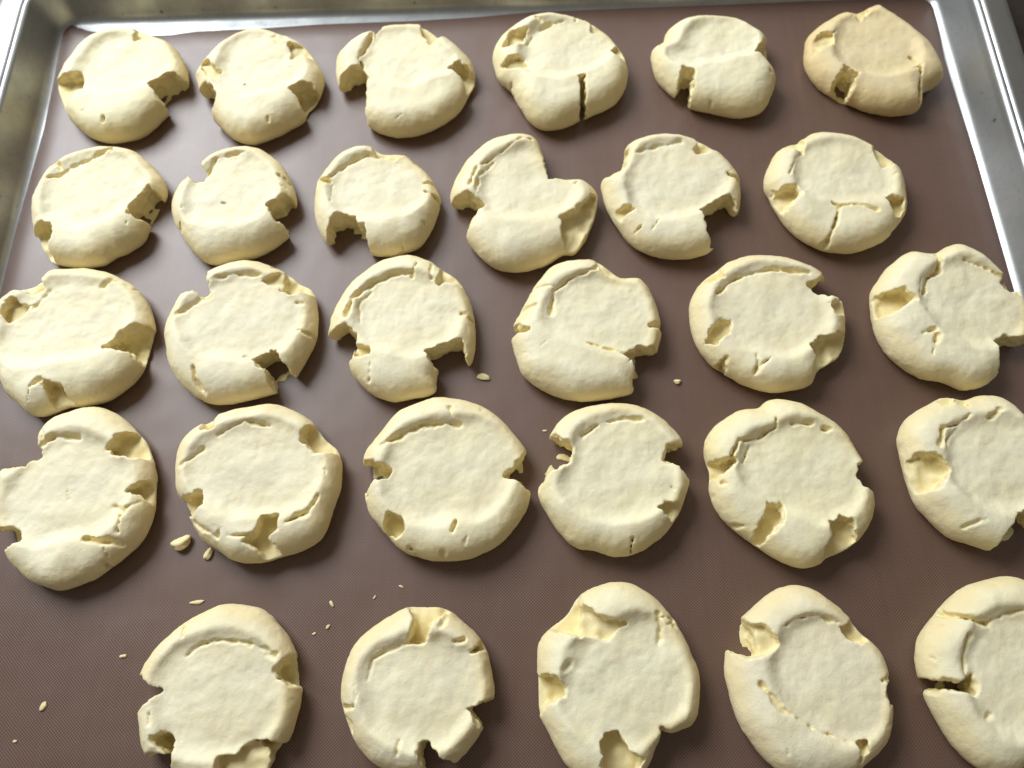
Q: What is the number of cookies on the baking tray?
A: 29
